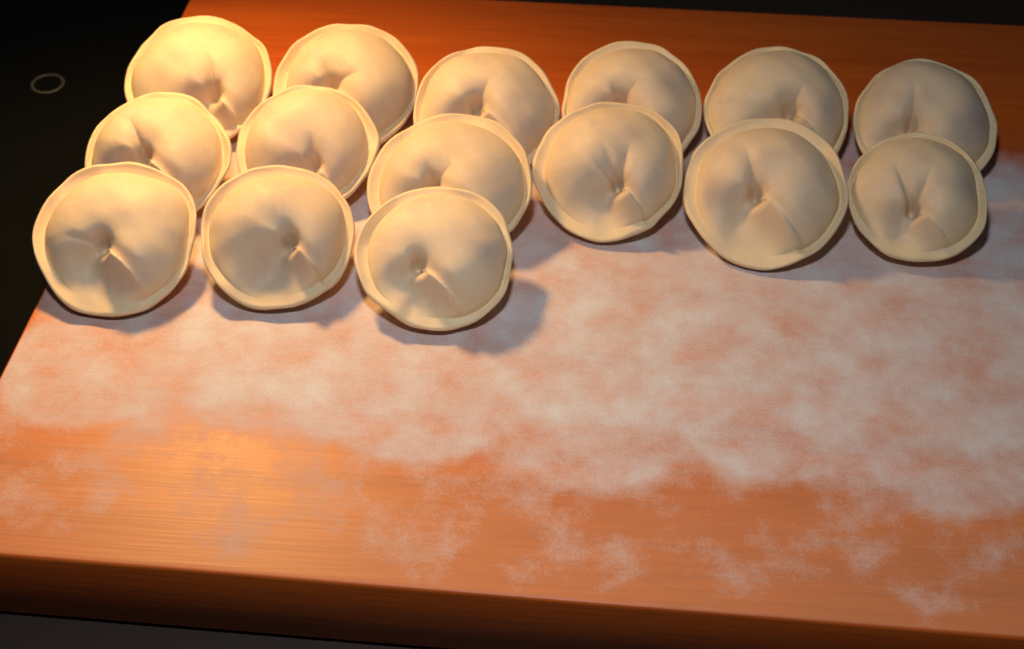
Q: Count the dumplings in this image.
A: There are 15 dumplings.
